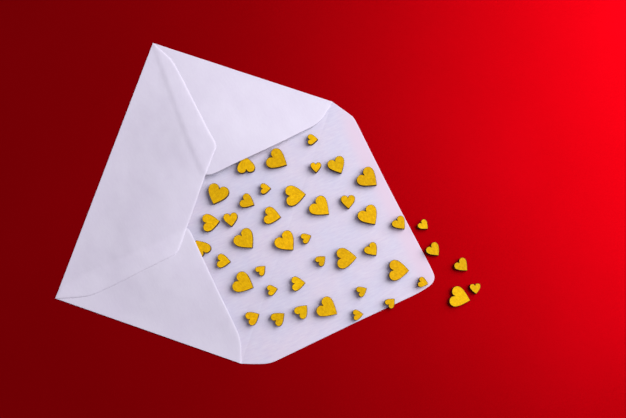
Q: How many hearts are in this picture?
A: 43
